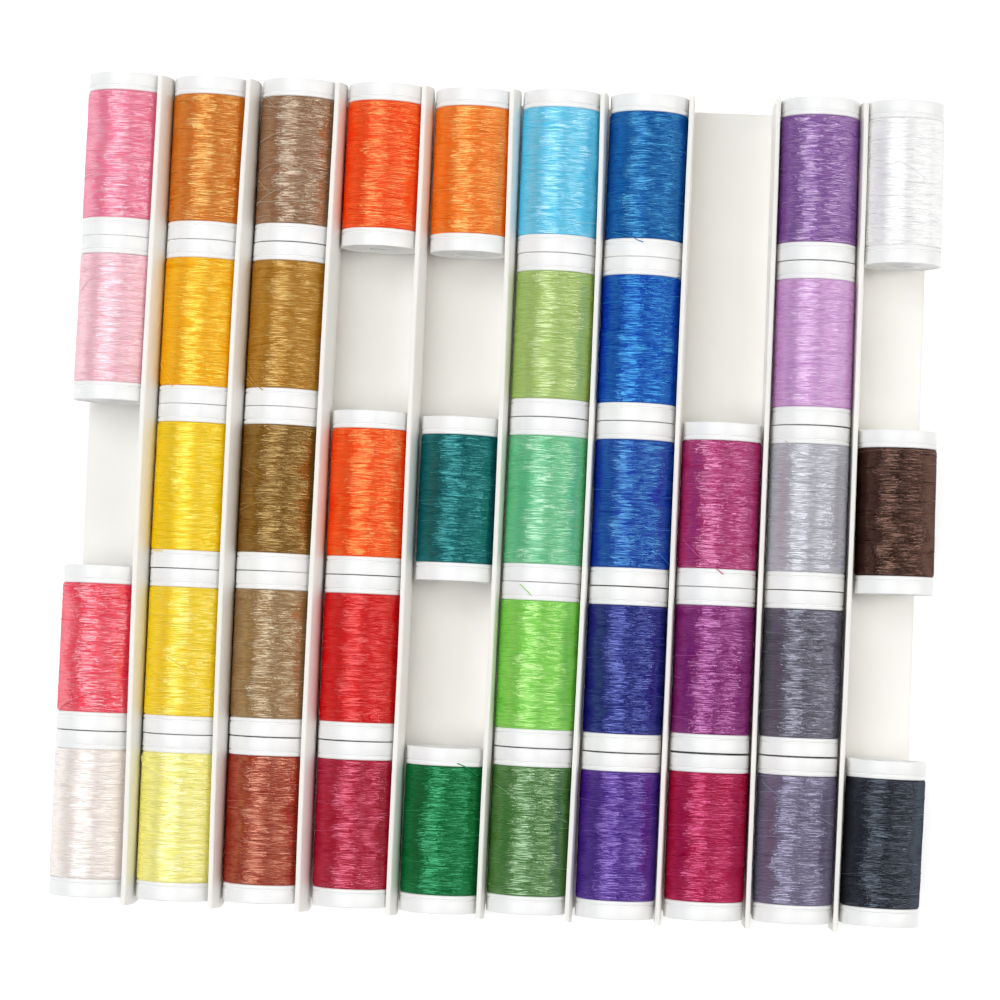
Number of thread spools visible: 42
